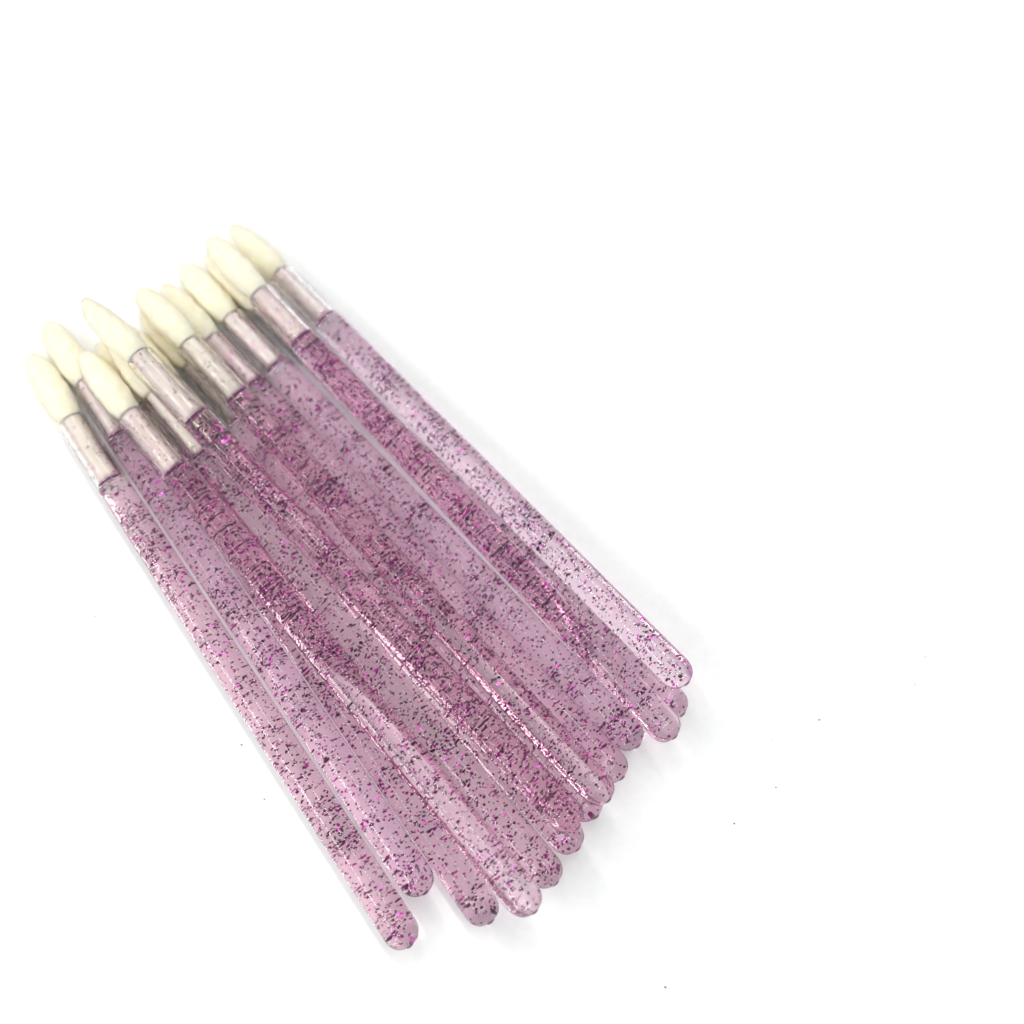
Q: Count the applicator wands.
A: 14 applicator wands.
